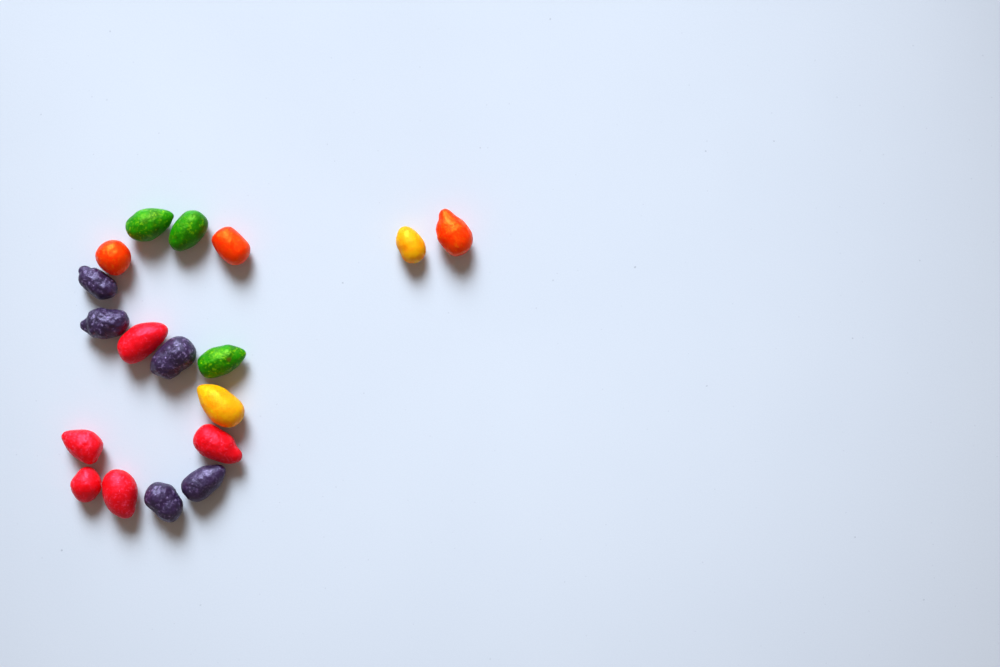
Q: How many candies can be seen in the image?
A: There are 18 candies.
